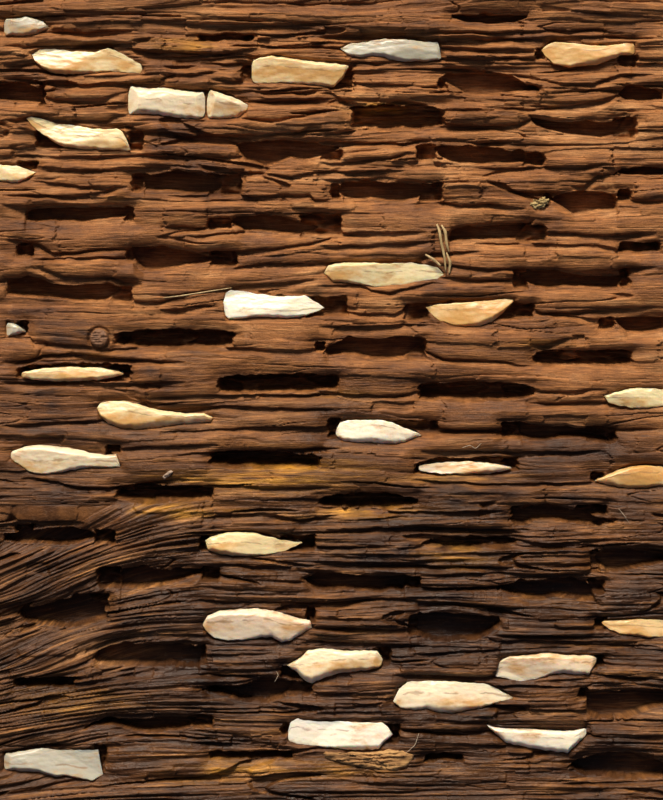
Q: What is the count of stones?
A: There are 29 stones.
